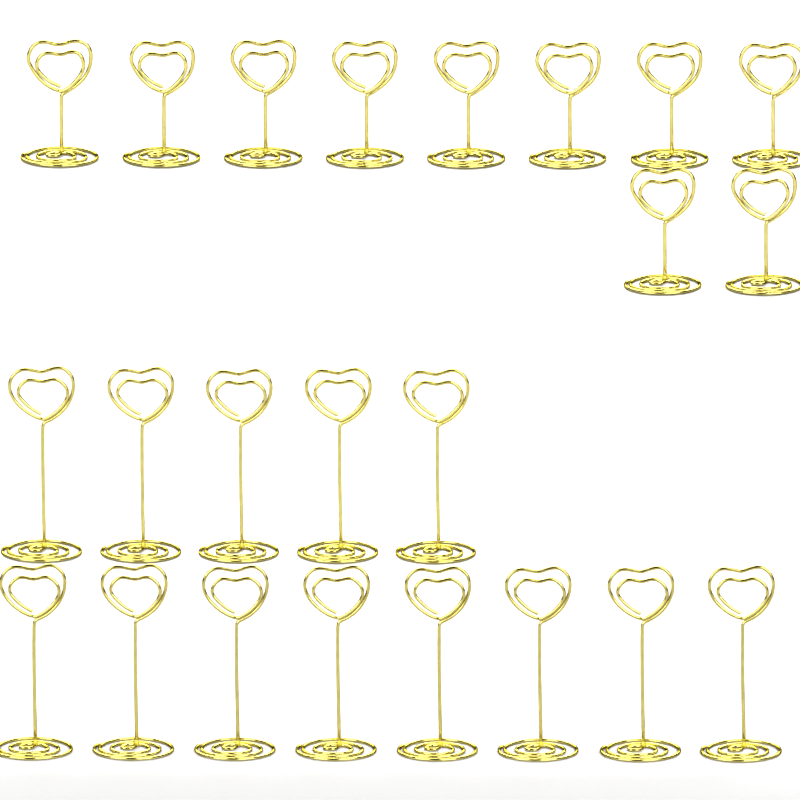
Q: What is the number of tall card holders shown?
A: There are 13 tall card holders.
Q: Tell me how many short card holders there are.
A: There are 10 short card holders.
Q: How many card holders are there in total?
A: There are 23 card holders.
